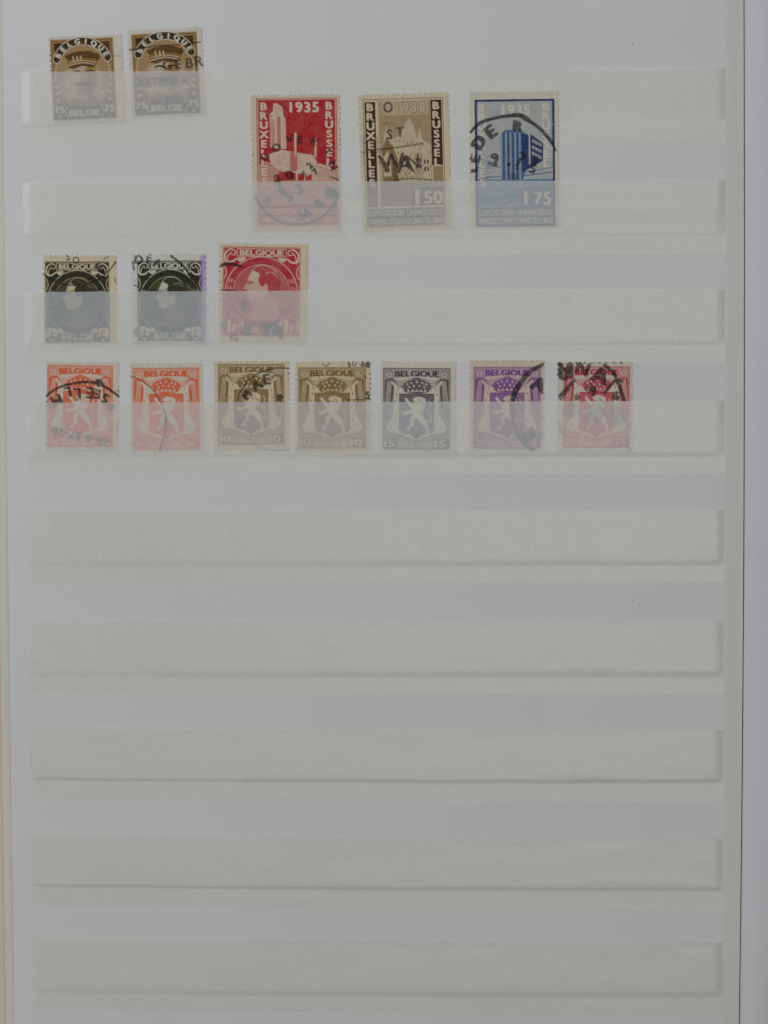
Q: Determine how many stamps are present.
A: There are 15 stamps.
